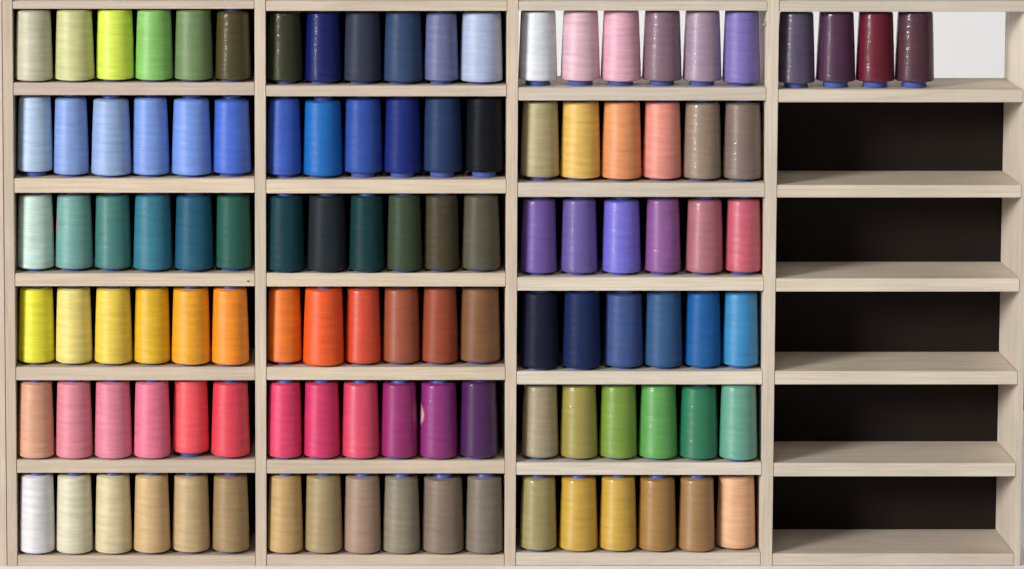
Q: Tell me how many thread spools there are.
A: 112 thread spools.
